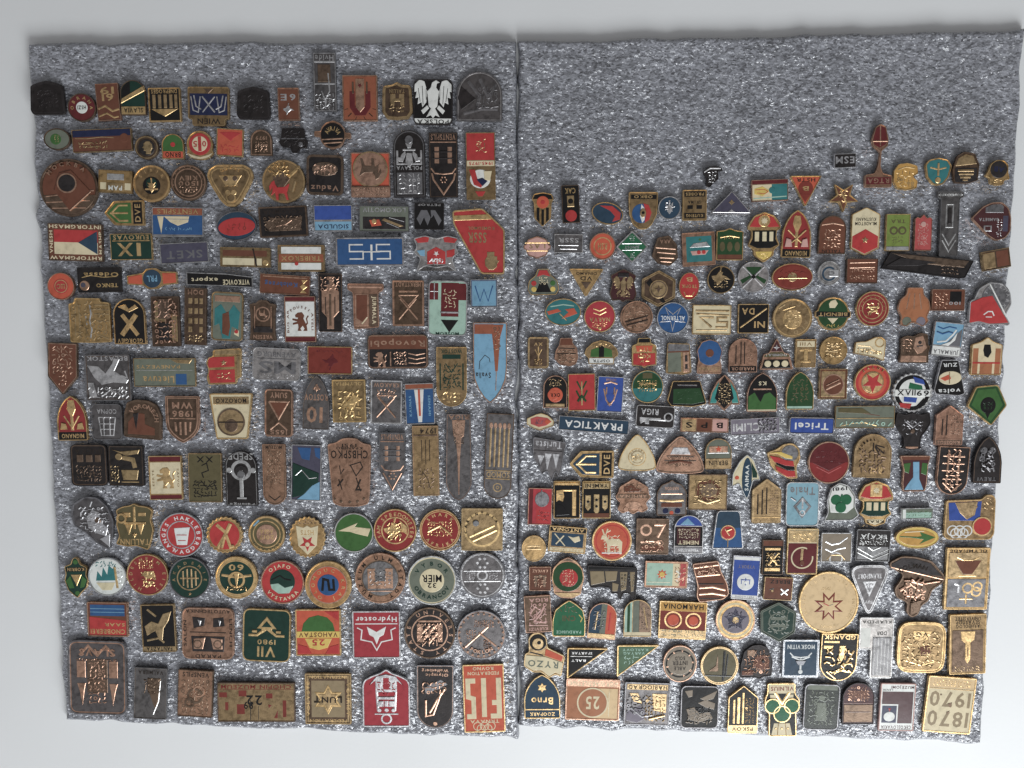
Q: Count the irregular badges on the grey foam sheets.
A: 138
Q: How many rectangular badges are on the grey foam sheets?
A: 114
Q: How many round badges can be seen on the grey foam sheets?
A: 46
